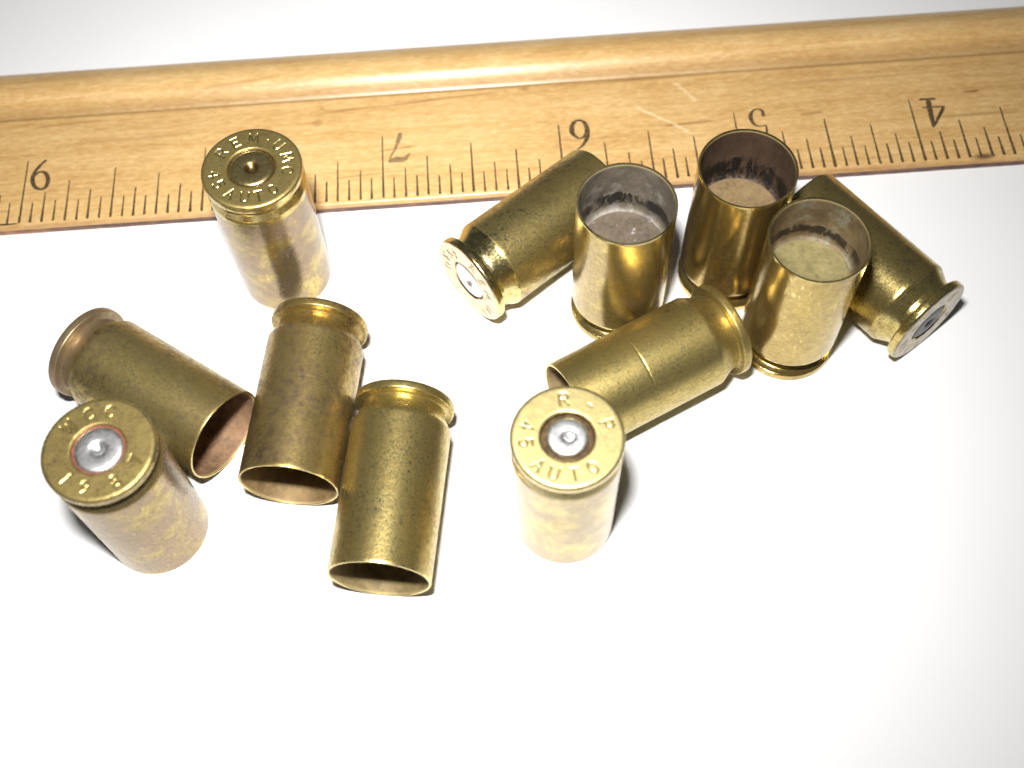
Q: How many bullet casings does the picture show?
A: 12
